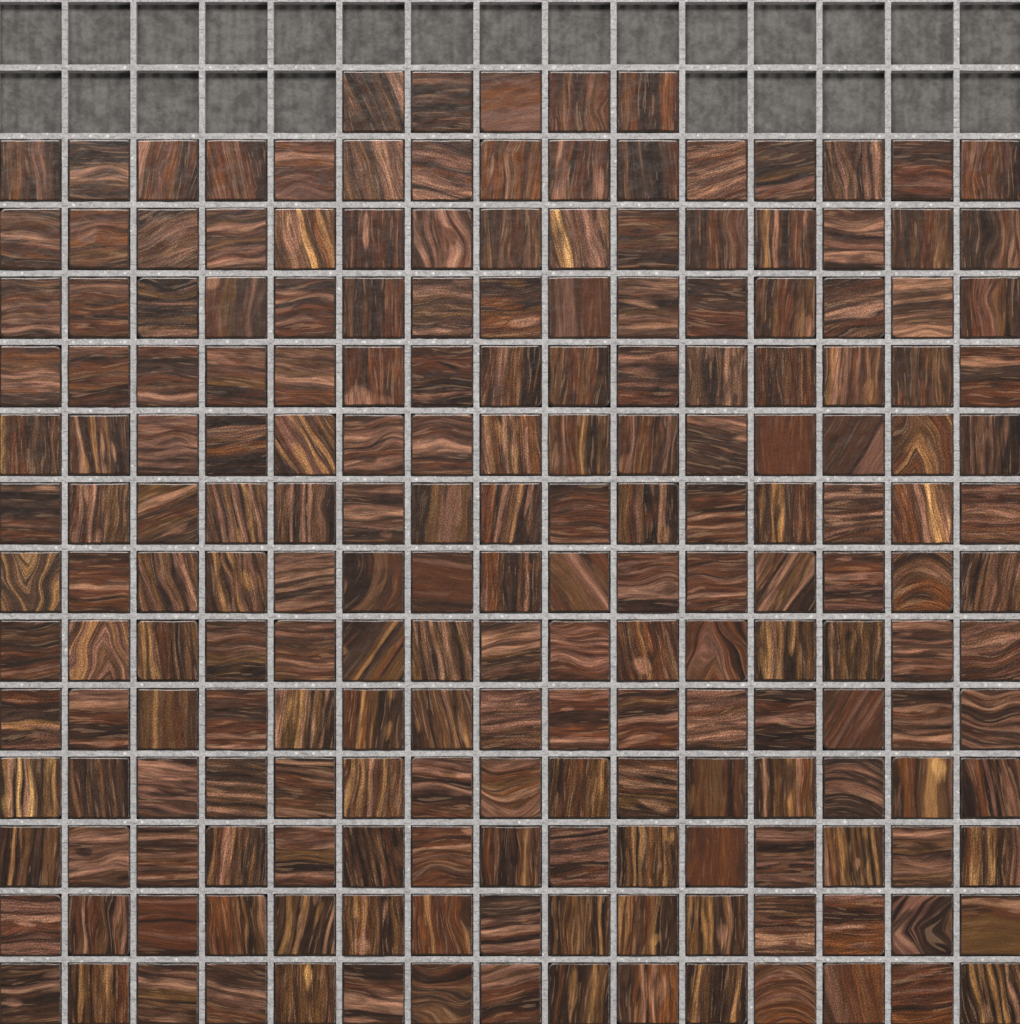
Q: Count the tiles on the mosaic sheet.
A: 200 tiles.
